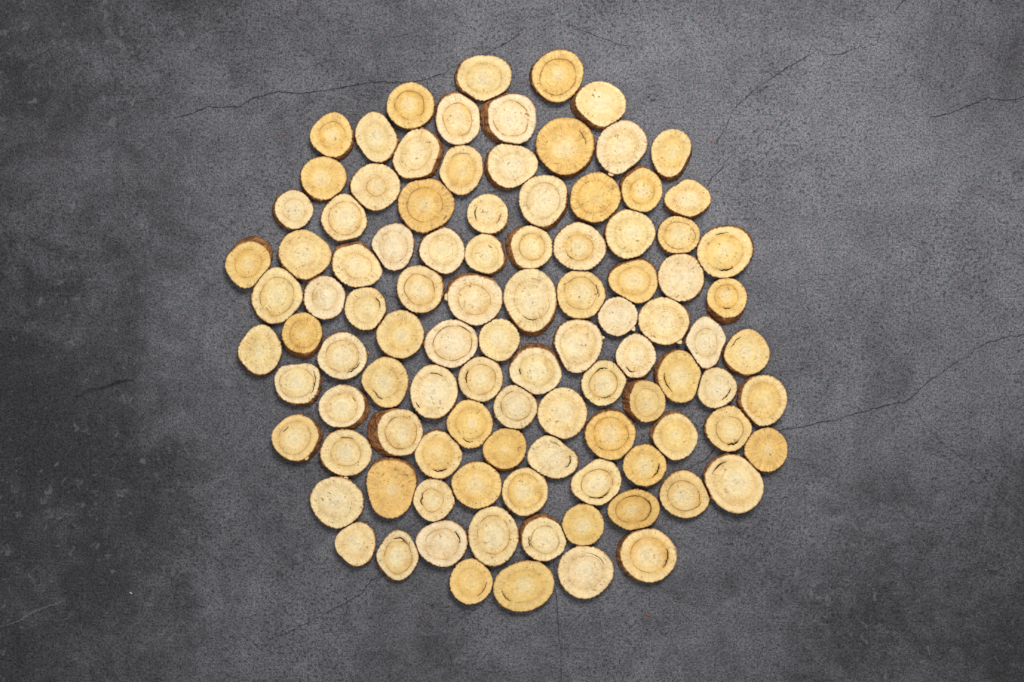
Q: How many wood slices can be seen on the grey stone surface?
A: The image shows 101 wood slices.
